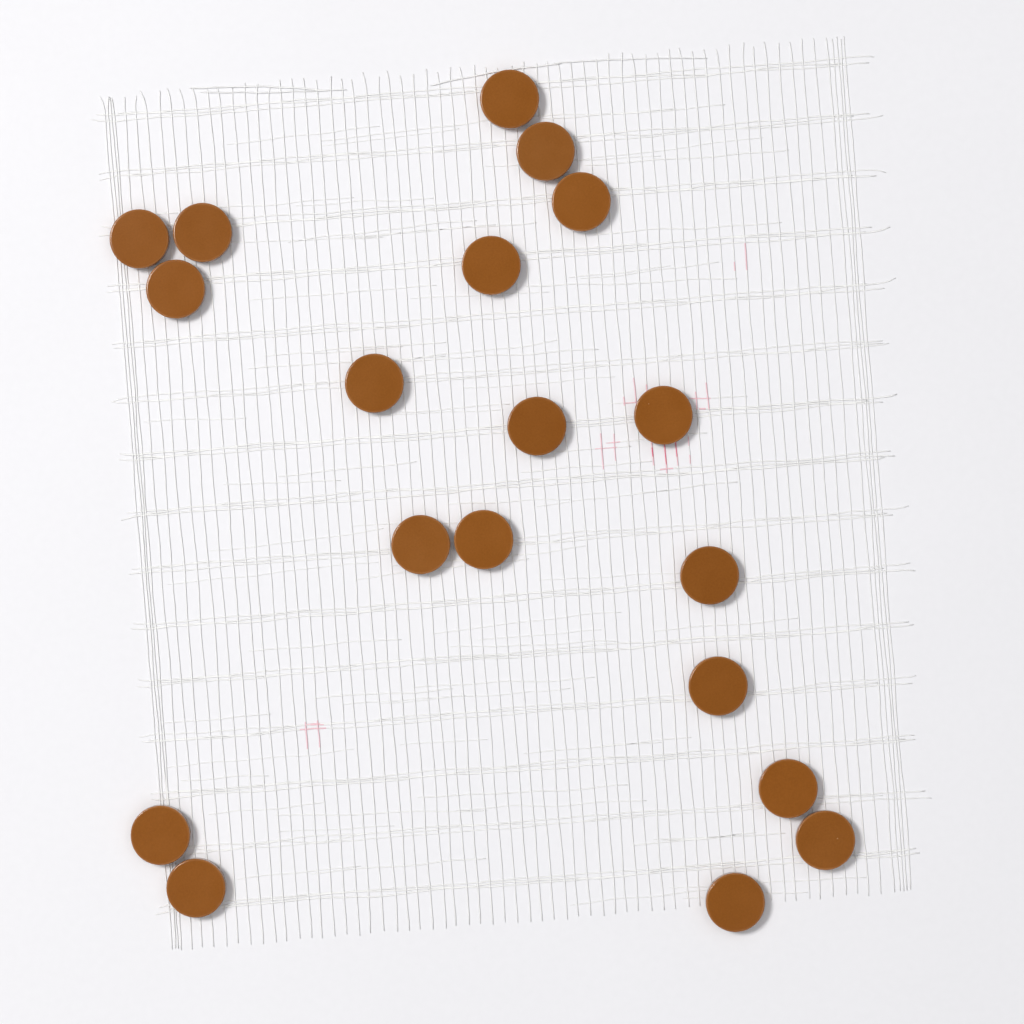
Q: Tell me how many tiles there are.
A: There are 19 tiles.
